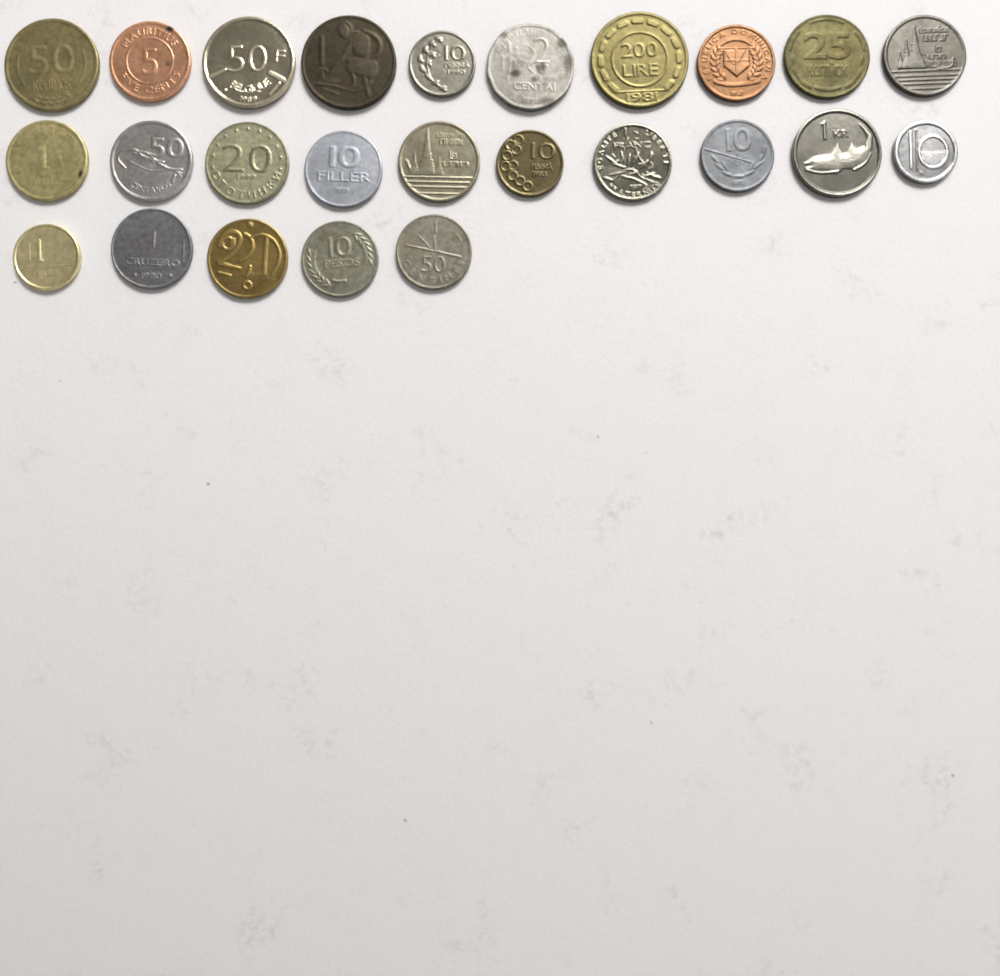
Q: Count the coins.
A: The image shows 25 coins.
